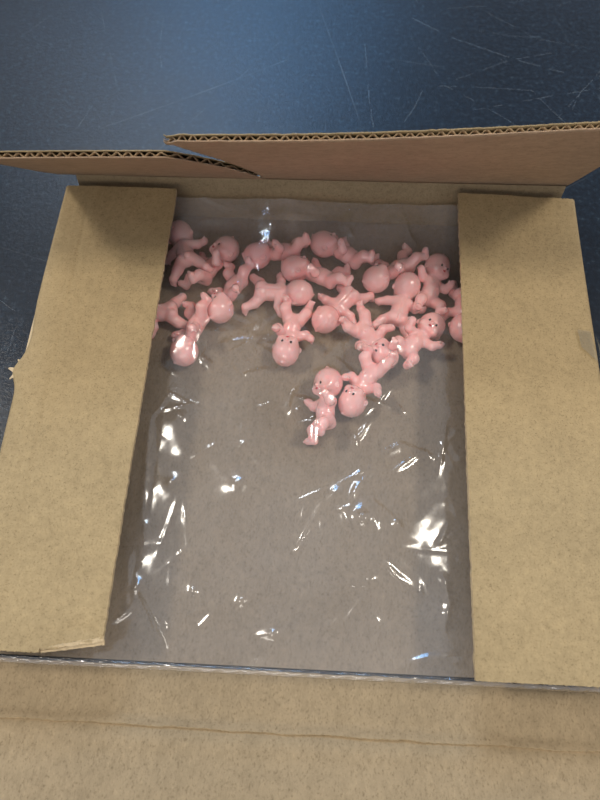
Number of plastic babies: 19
